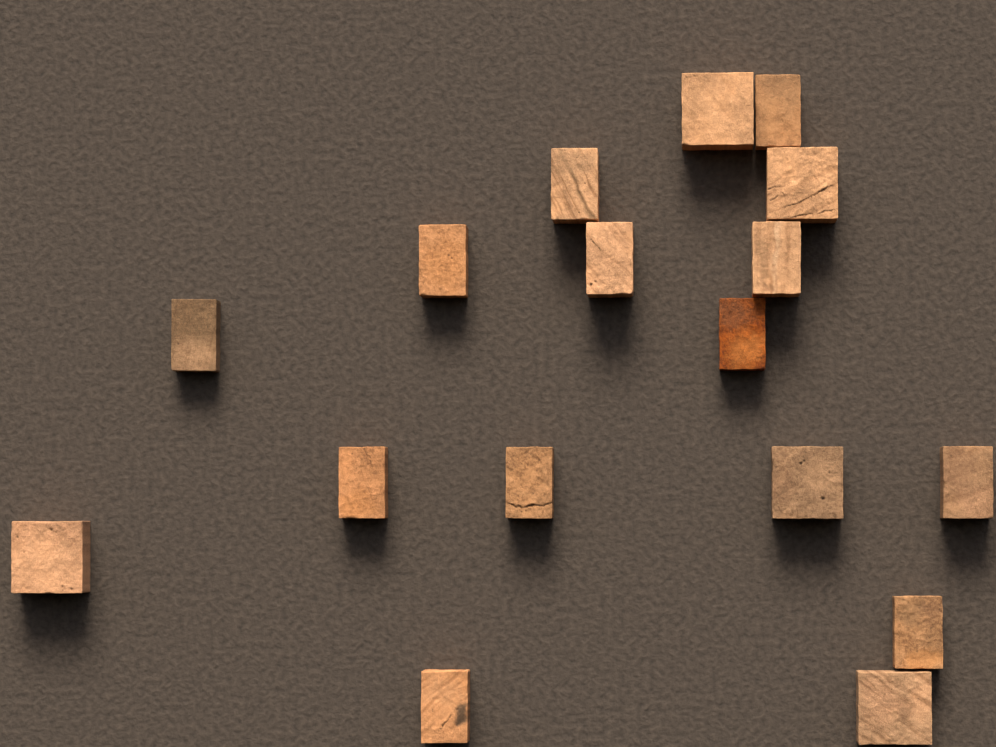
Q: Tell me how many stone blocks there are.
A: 17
